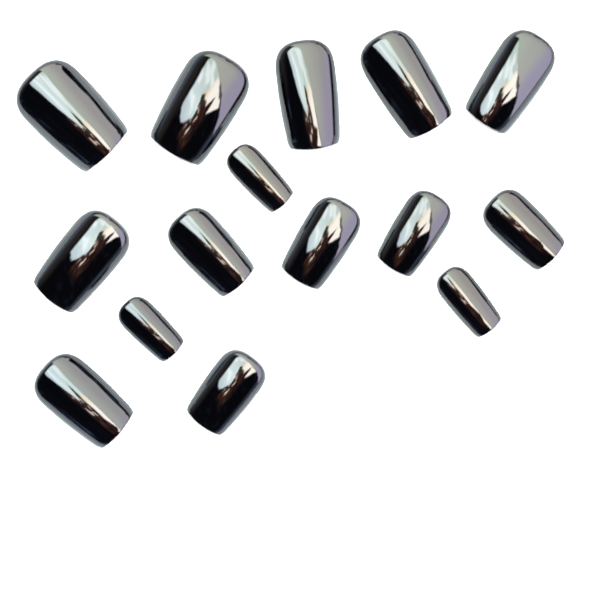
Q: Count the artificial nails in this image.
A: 15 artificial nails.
